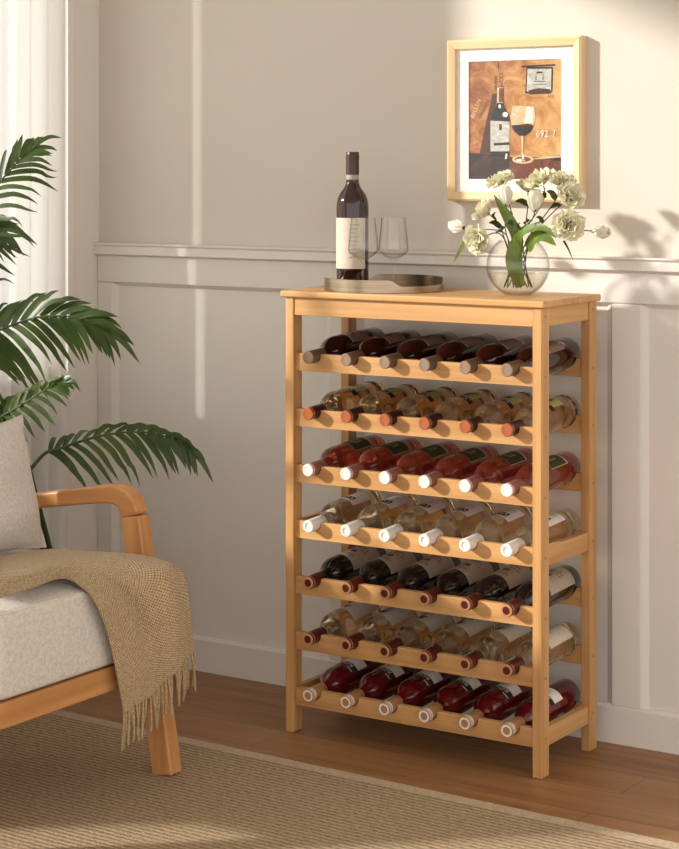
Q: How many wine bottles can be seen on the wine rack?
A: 43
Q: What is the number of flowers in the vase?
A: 12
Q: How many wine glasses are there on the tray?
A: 2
